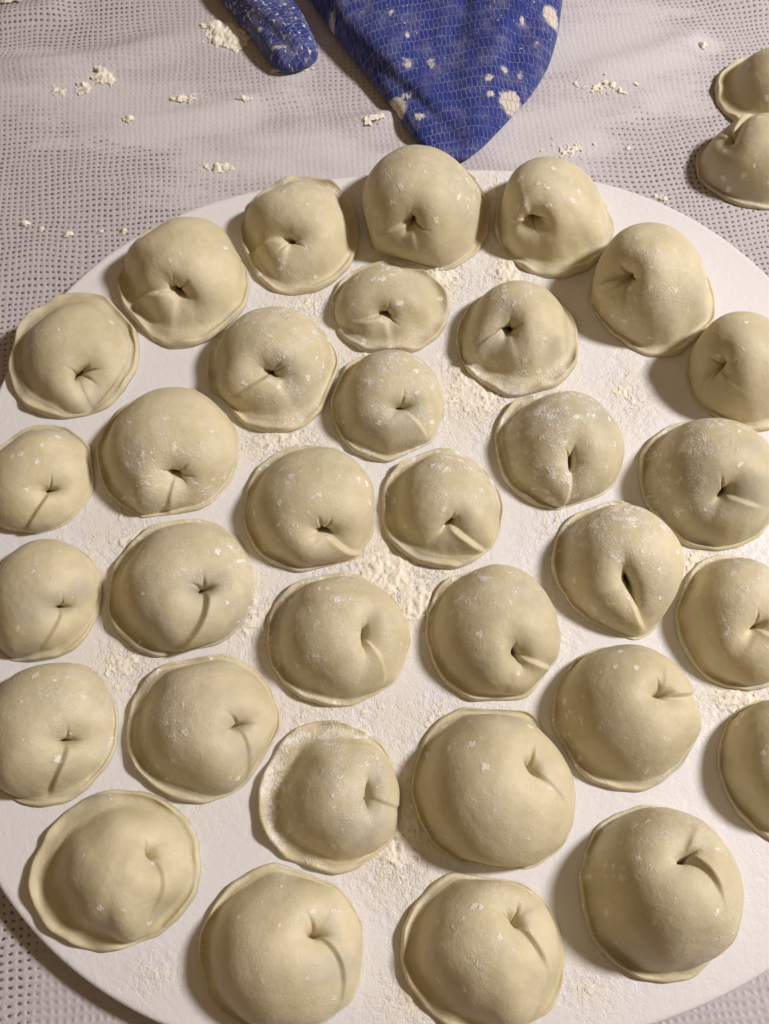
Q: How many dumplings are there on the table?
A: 35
